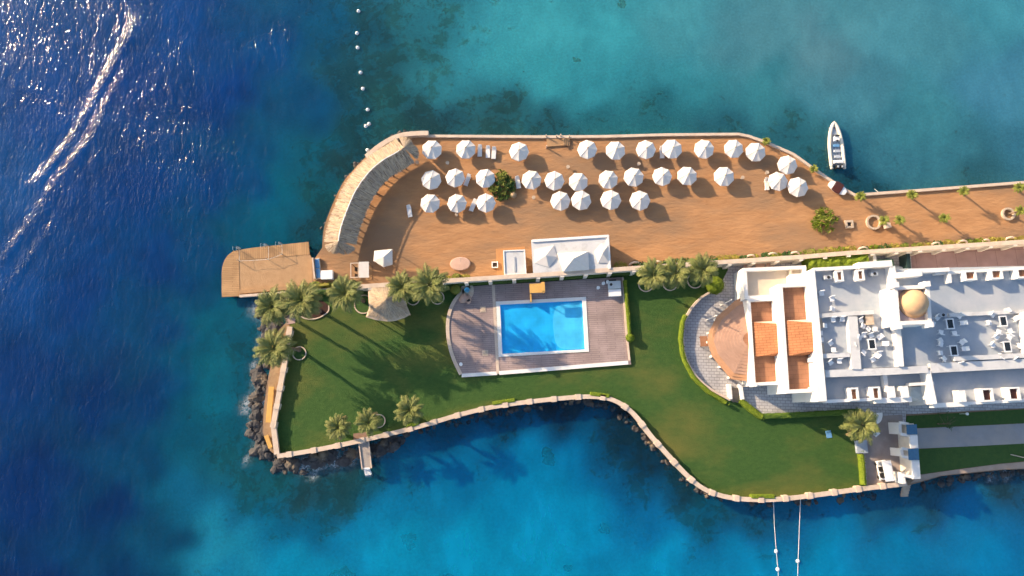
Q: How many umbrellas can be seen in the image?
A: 31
